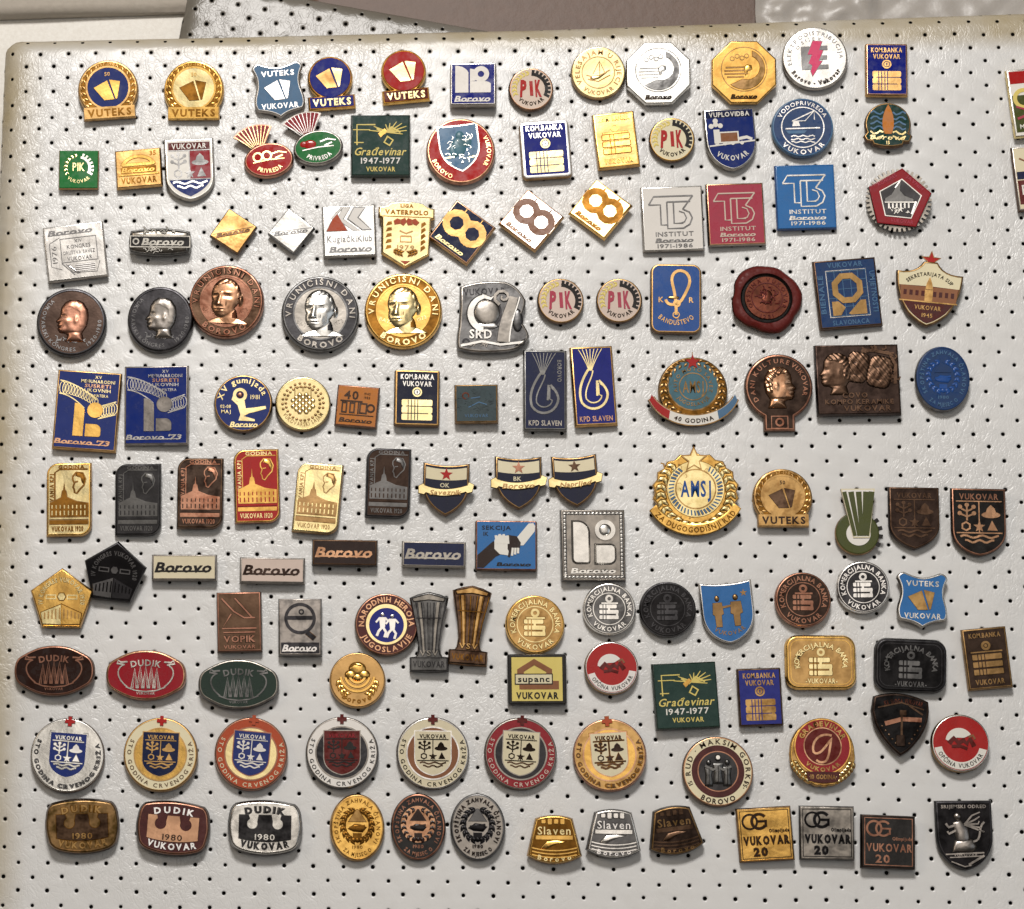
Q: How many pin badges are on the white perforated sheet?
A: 134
